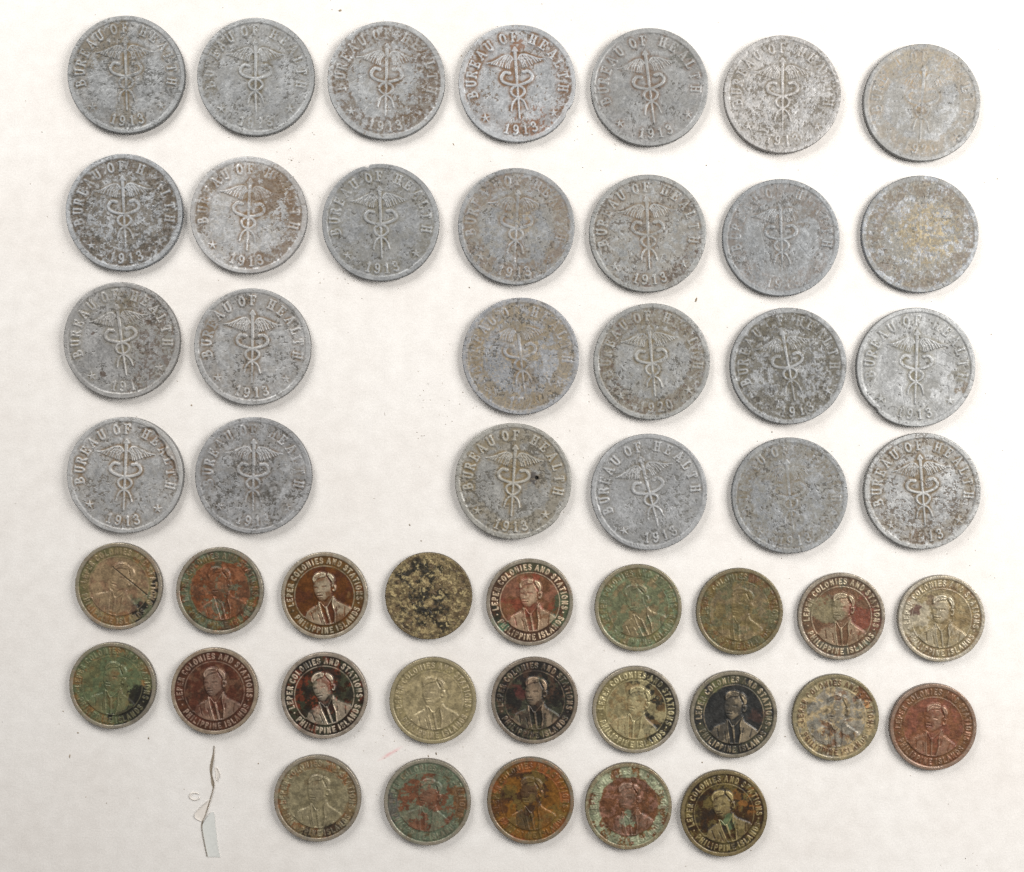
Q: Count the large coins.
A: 26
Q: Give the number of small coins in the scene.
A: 23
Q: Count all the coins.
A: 49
